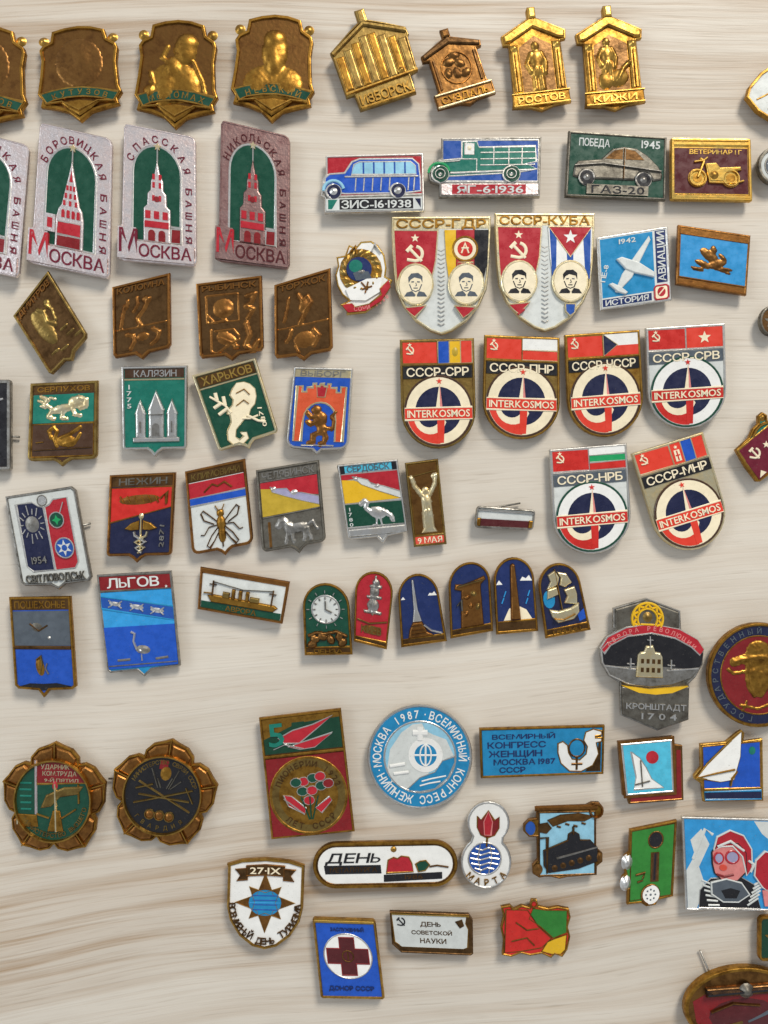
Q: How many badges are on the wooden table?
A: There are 76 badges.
